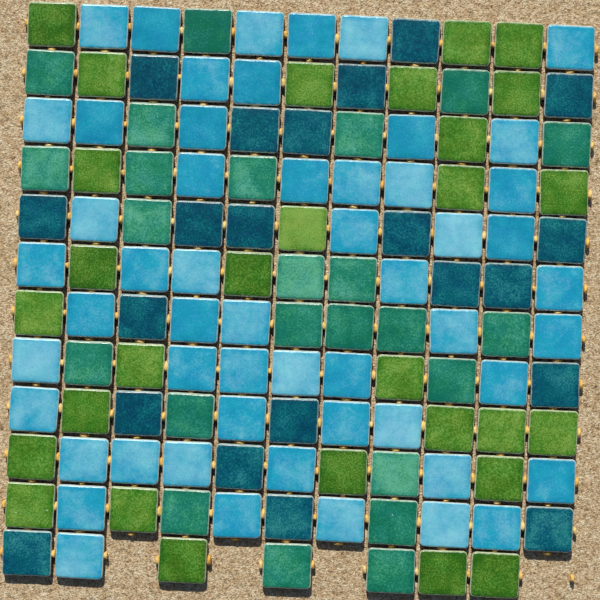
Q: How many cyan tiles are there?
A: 54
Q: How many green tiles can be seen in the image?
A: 29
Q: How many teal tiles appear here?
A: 24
